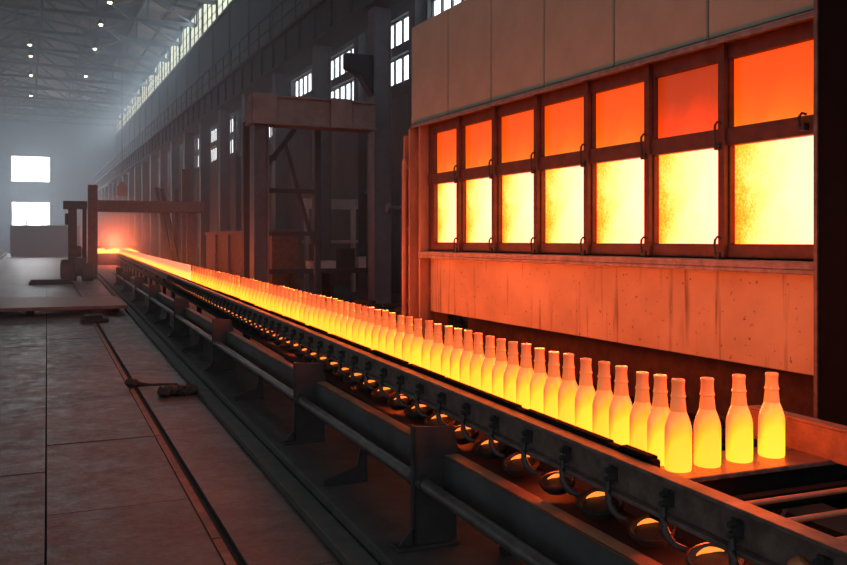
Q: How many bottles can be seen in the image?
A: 75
